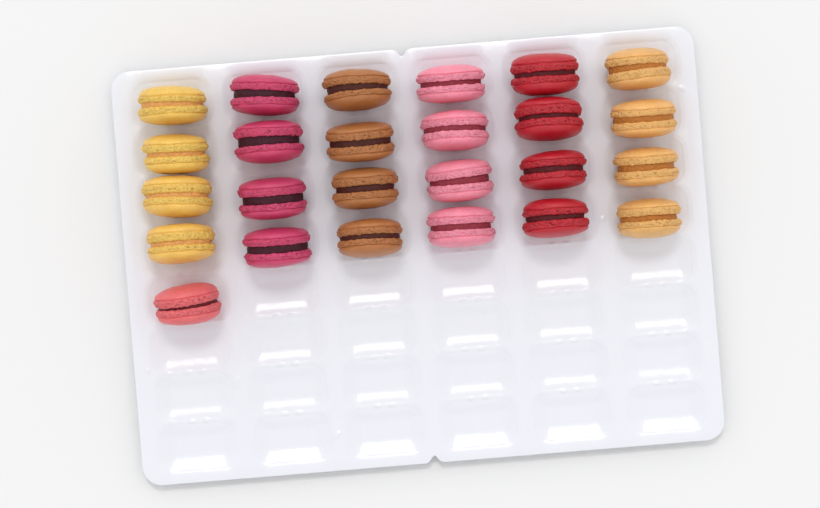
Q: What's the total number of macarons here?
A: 25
